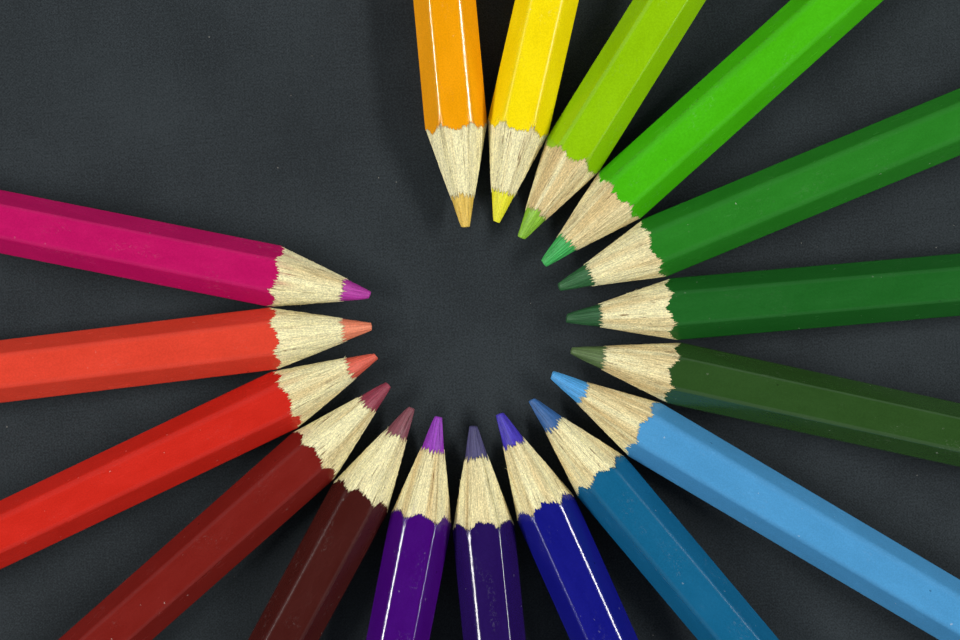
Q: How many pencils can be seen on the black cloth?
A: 17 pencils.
